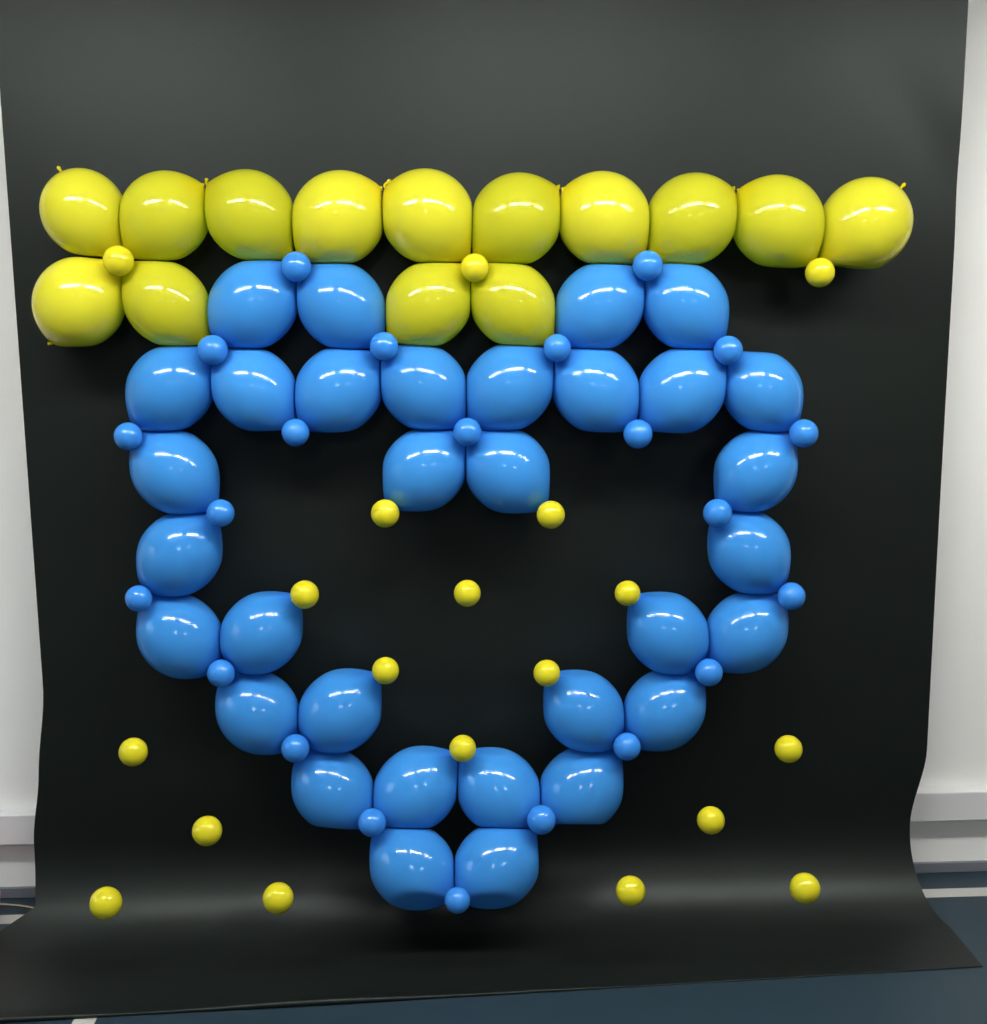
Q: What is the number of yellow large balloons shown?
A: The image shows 14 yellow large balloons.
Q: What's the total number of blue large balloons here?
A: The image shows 32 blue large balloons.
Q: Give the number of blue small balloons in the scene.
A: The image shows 22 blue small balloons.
